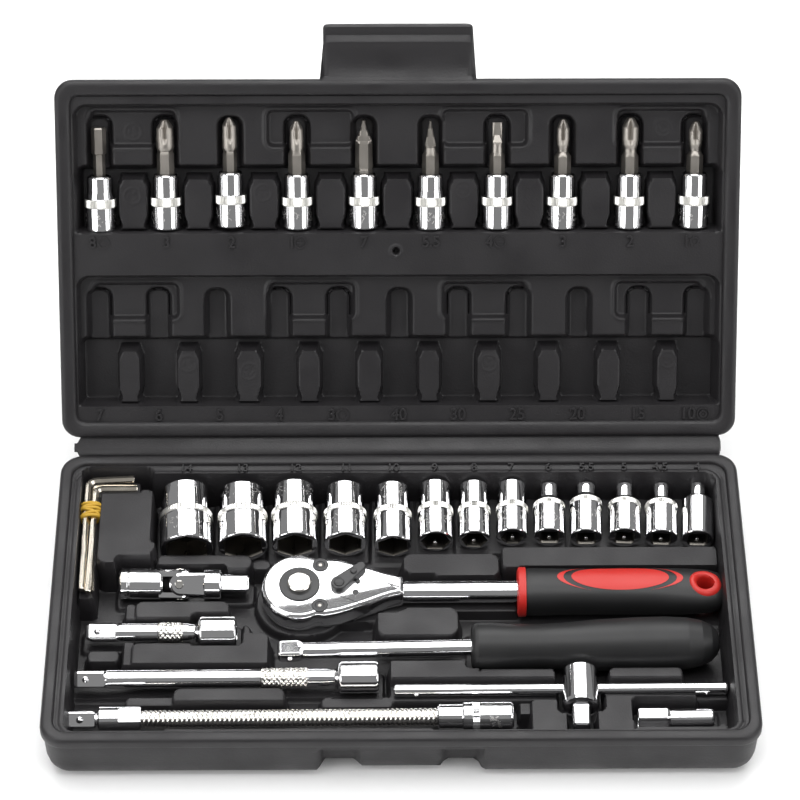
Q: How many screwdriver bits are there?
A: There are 10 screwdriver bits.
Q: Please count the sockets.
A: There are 13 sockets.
